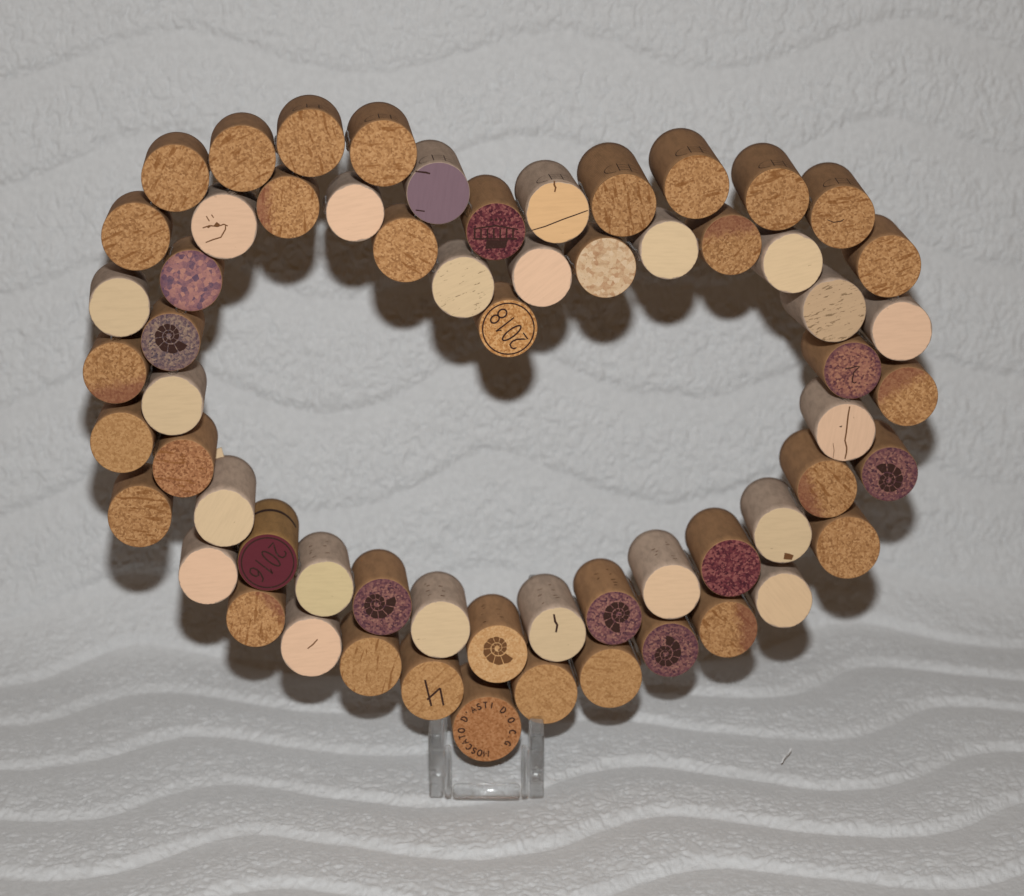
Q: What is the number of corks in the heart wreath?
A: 62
